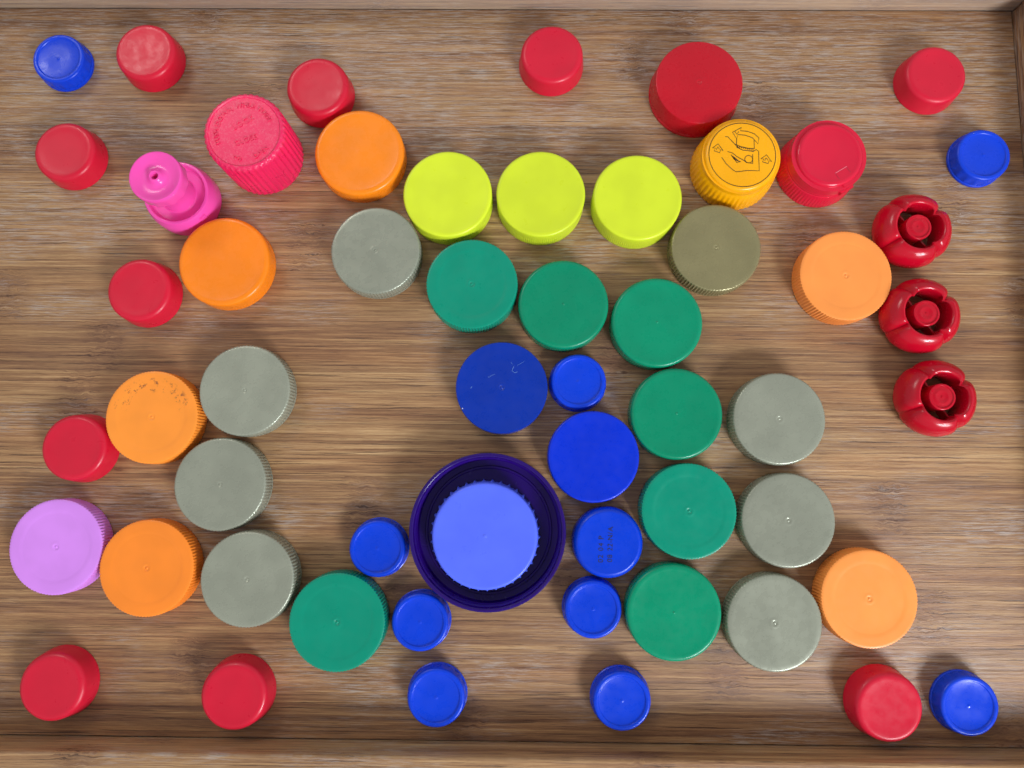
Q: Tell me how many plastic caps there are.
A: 57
